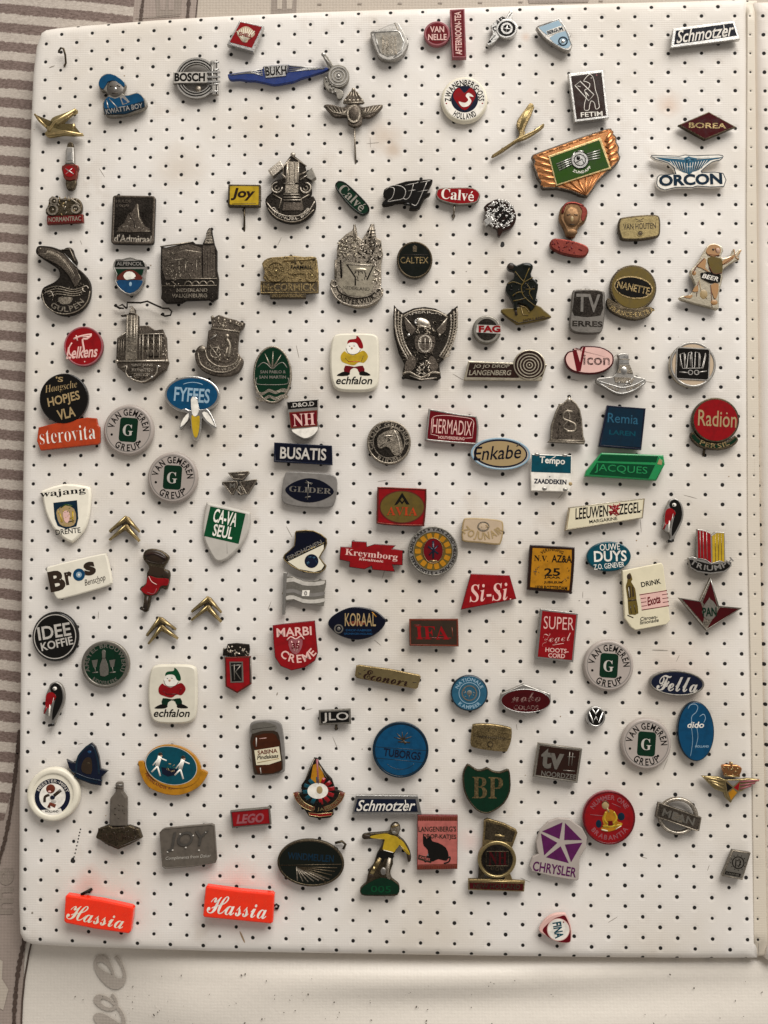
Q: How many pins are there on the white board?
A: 130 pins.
